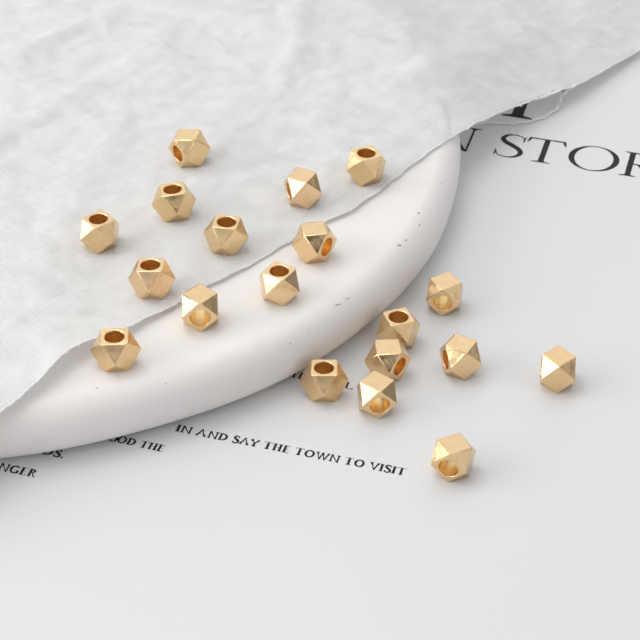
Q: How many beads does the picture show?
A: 19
